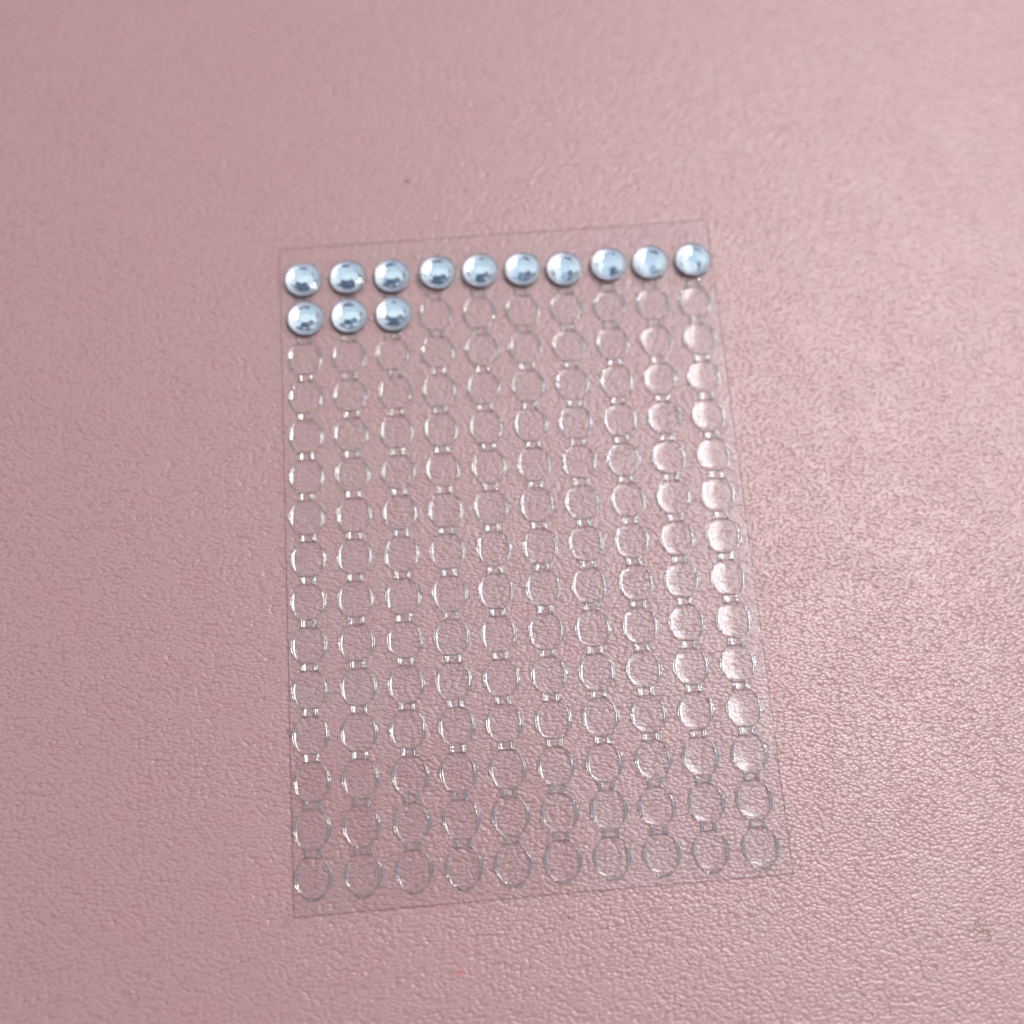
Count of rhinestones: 13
